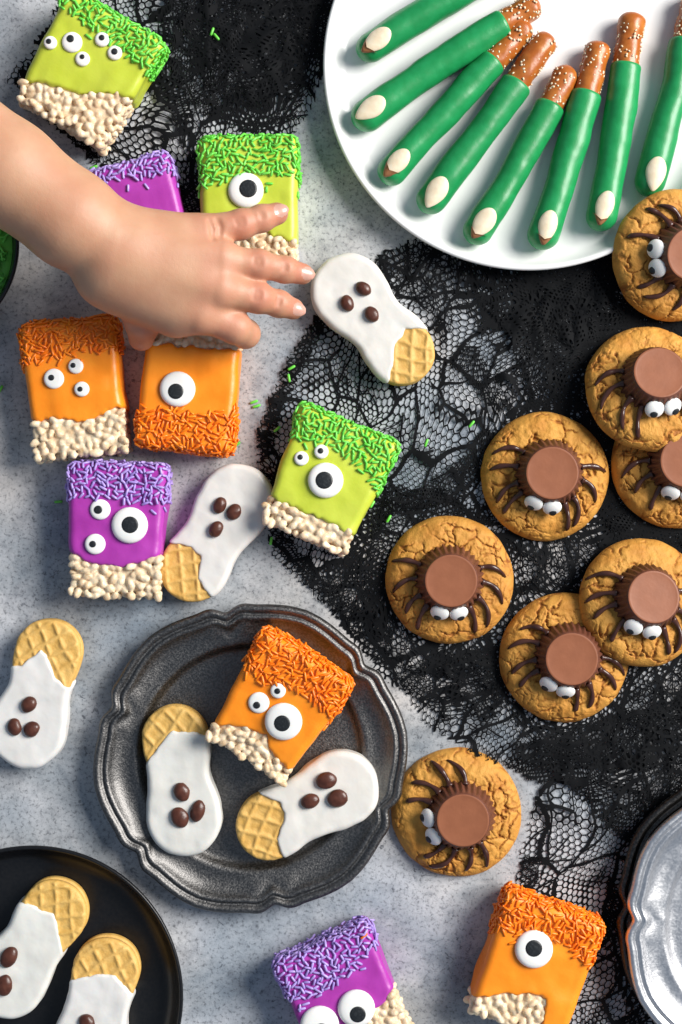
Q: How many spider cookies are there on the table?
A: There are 8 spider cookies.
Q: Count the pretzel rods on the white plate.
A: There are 8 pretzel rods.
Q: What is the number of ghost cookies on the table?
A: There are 7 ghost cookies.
